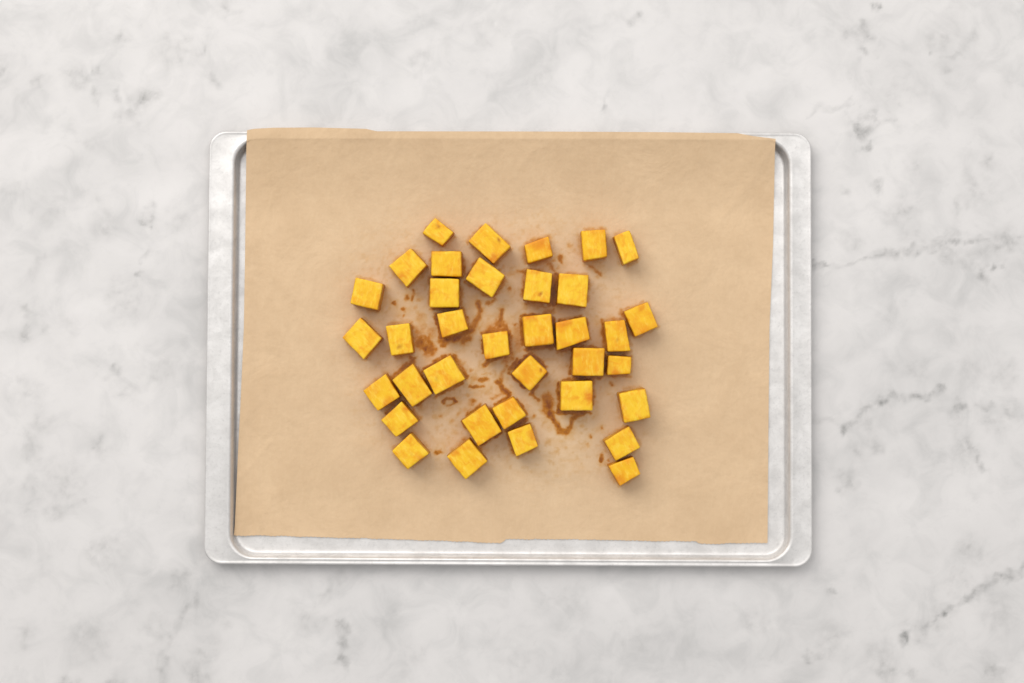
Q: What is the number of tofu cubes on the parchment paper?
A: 36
